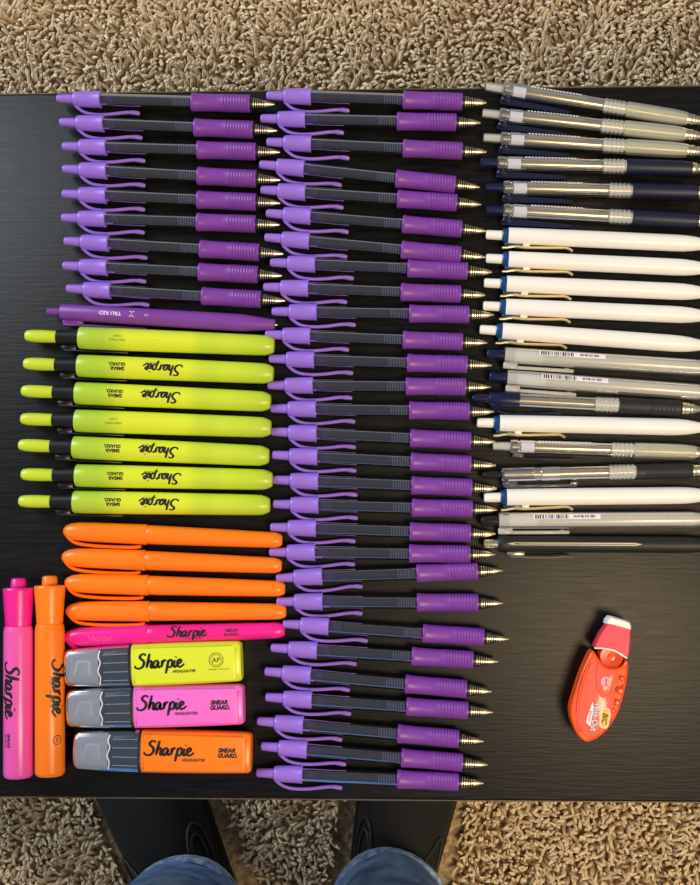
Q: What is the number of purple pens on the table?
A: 39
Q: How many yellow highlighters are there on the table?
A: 8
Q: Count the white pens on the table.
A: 7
